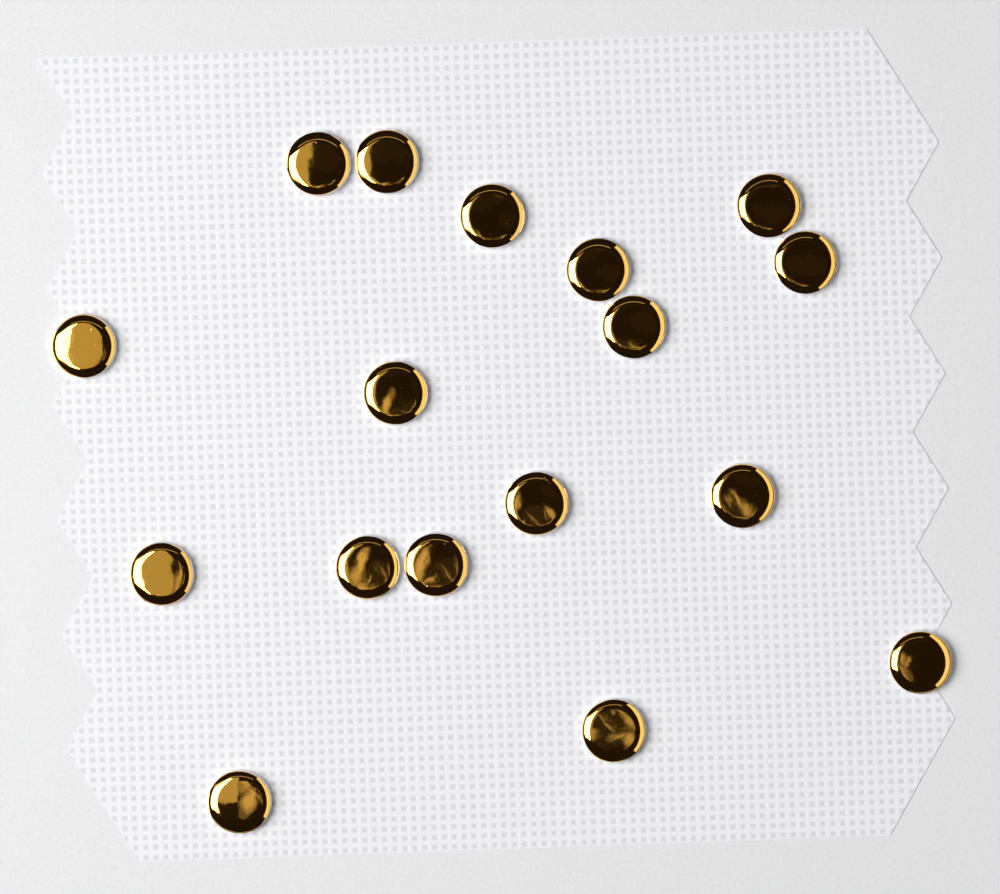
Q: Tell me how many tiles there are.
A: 17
